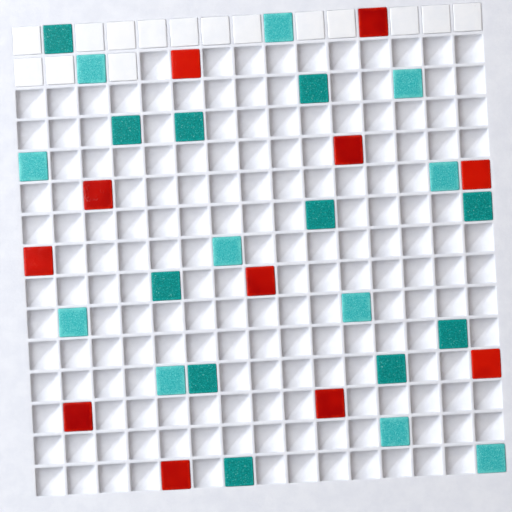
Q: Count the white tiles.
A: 15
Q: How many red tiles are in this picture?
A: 11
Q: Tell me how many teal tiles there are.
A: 11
